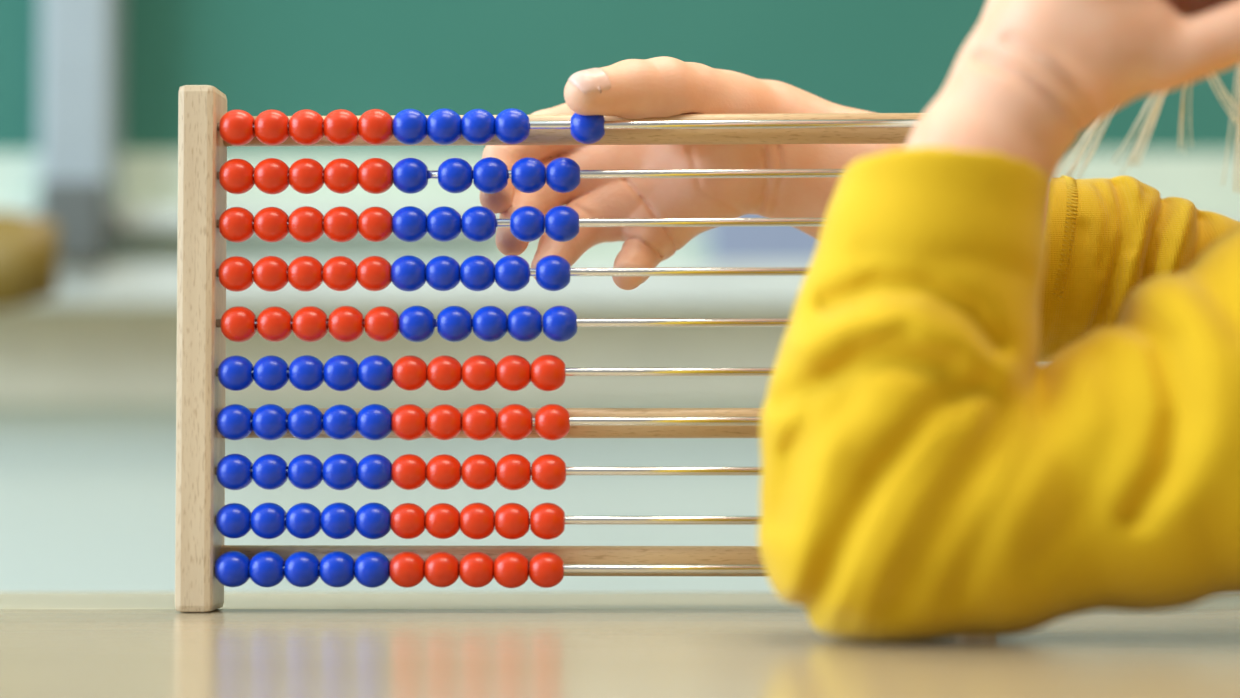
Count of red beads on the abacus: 50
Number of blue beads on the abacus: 50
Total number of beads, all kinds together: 100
